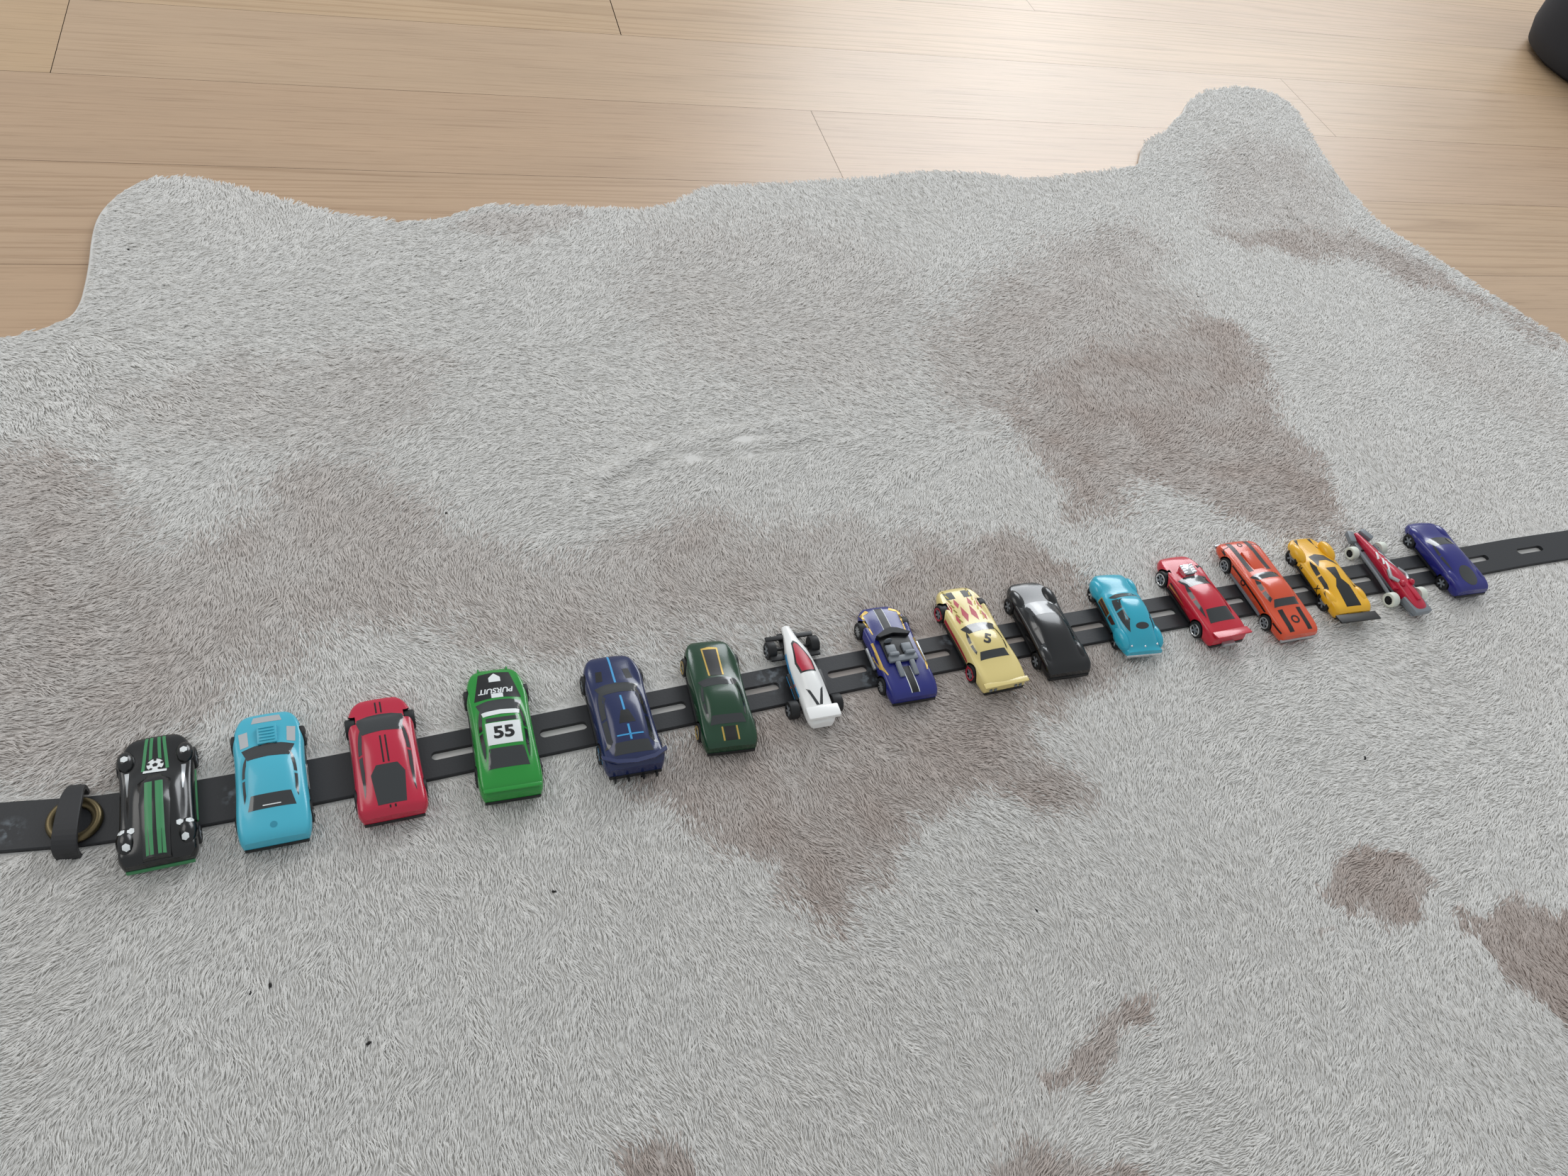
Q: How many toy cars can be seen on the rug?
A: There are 16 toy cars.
